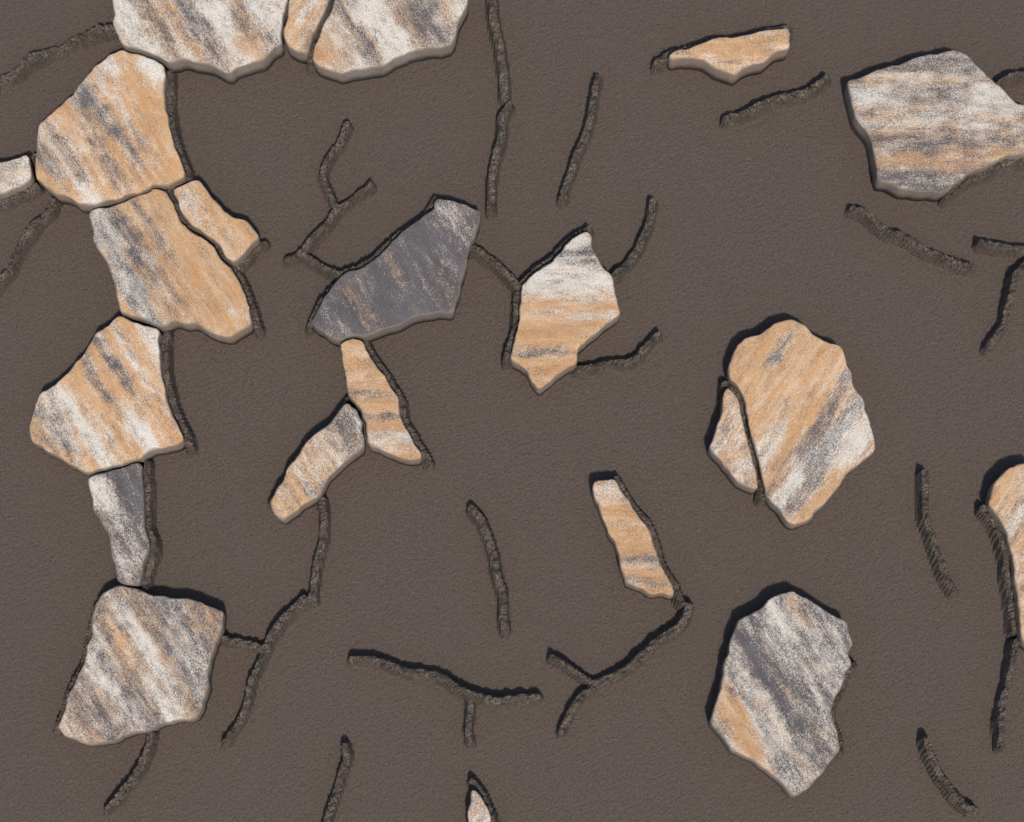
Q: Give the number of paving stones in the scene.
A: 22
